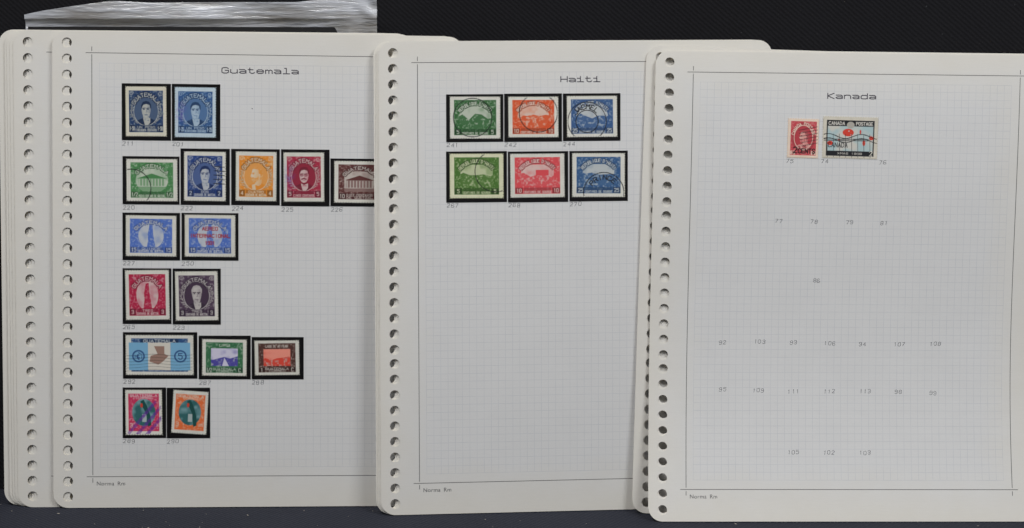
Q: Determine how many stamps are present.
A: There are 24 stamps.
